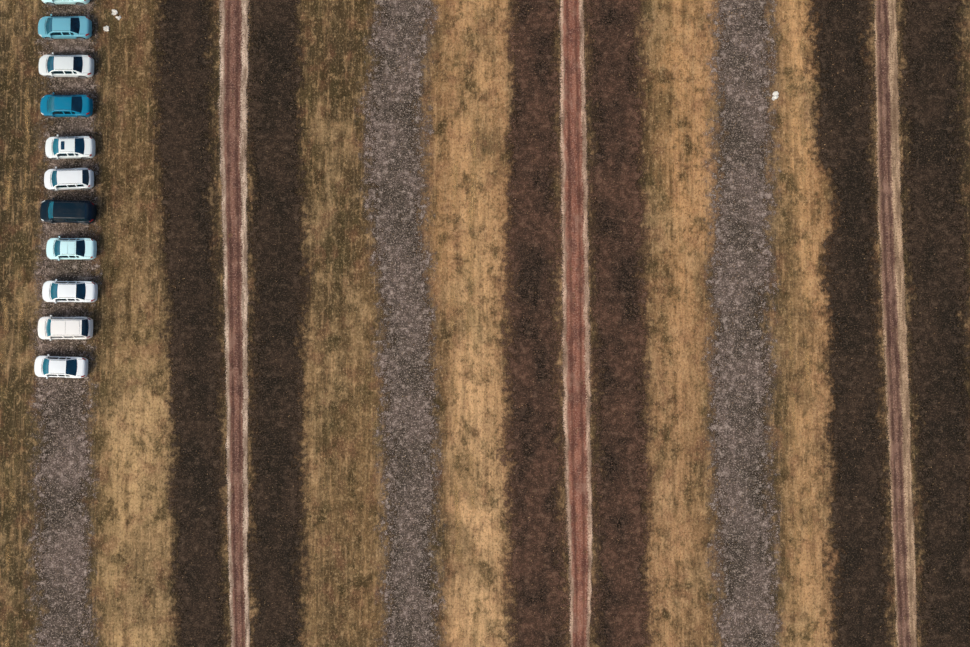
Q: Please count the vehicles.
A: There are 11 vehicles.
